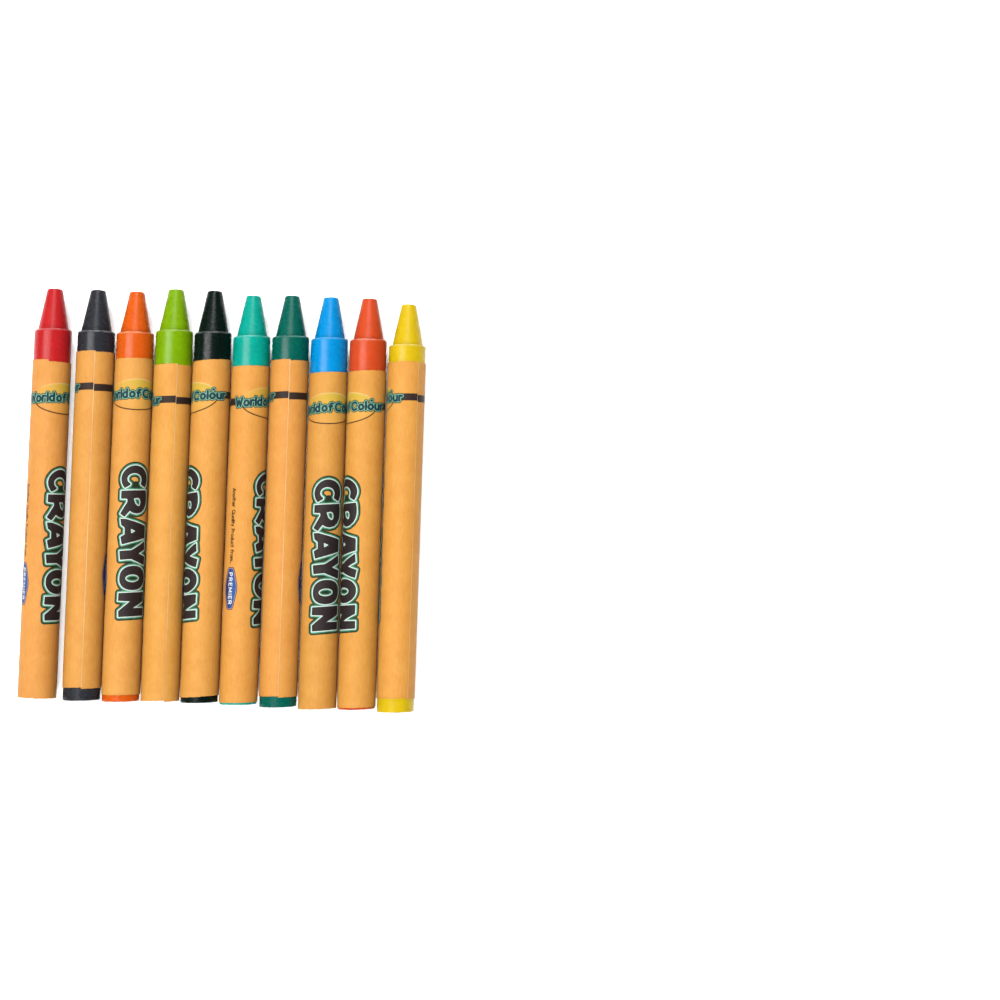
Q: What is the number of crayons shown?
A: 10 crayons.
